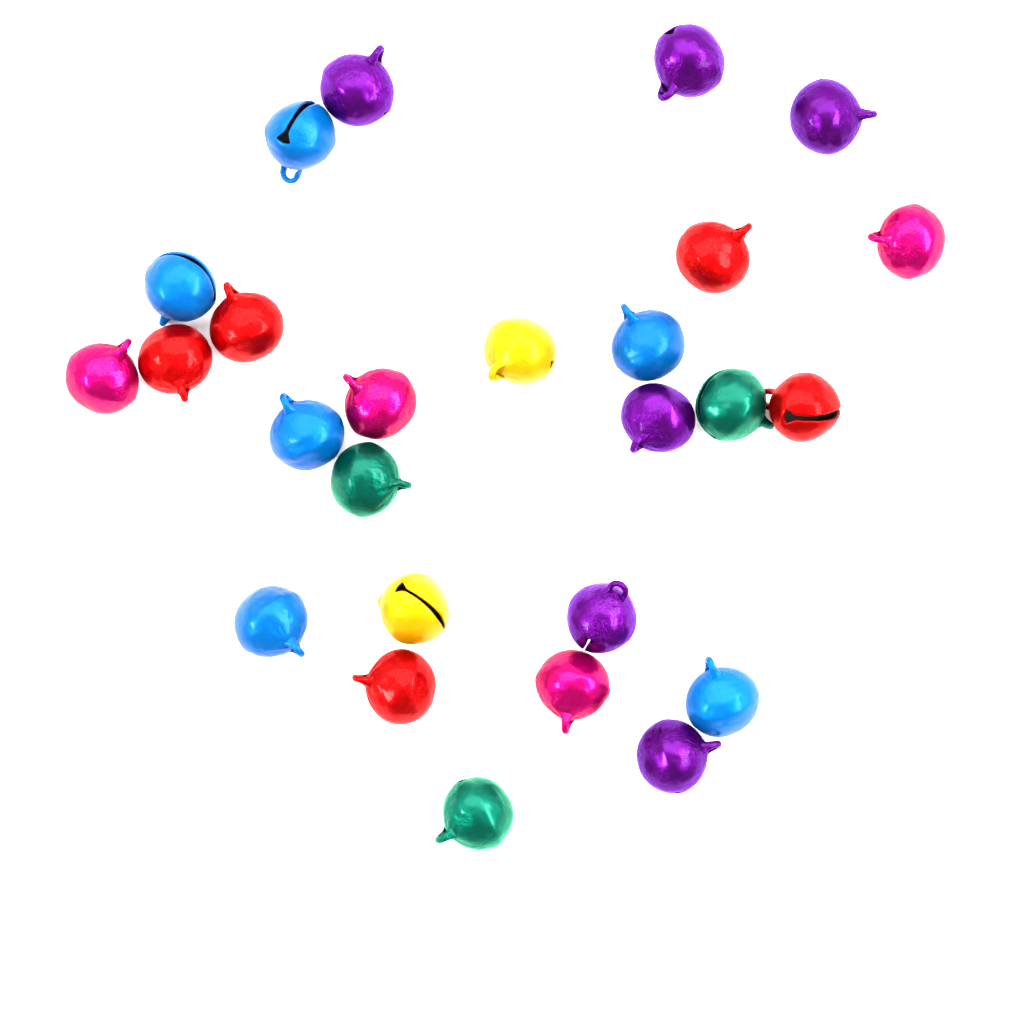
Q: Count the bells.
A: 26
